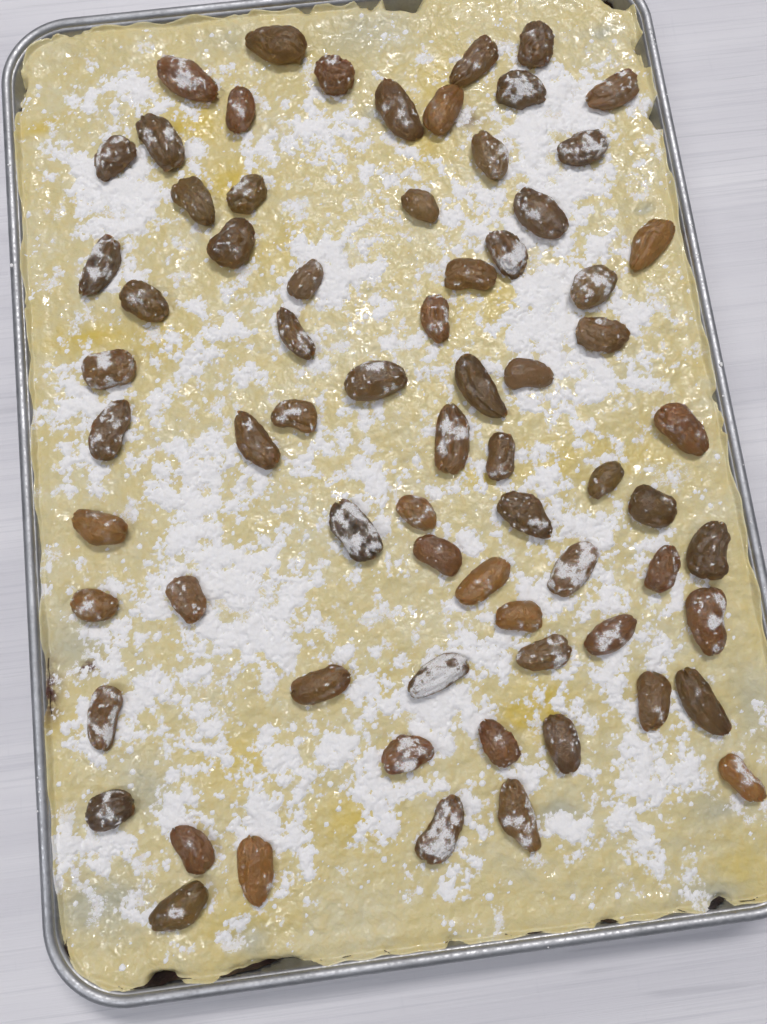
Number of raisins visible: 71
